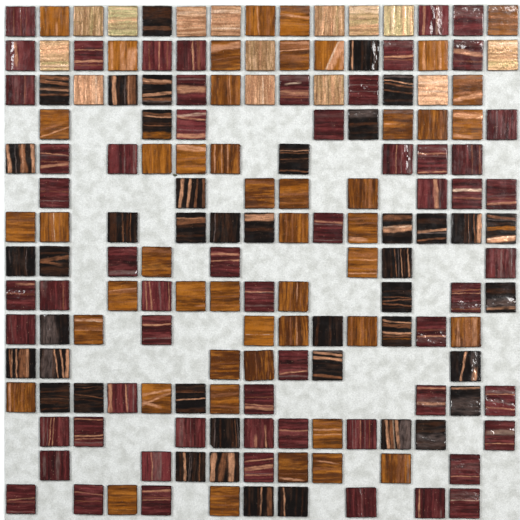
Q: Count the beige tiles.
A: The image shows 14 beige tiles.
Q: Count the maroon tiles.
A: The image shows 59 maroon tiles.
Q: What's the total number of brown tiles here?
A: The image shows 47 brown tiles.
